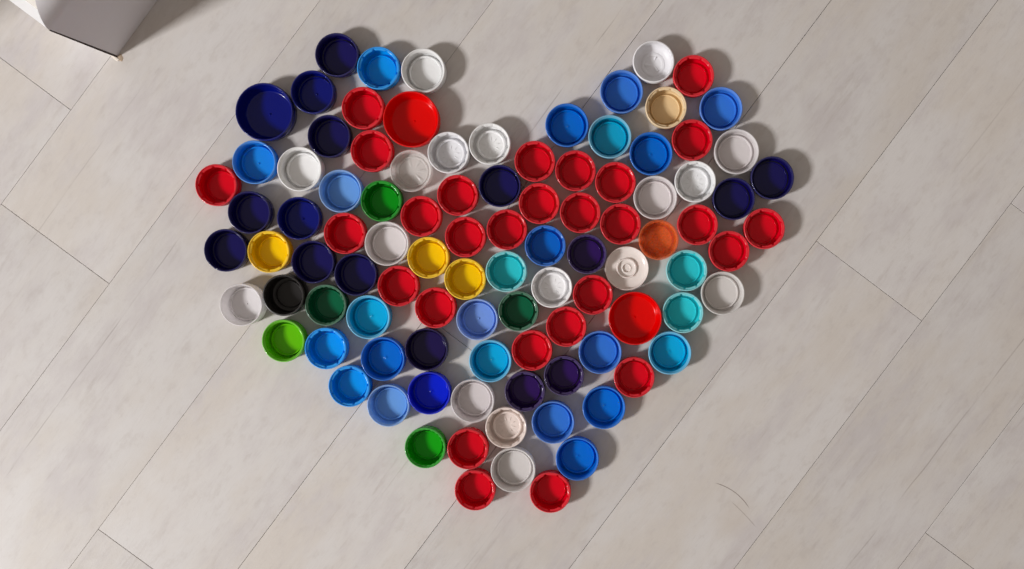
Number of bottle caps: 99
